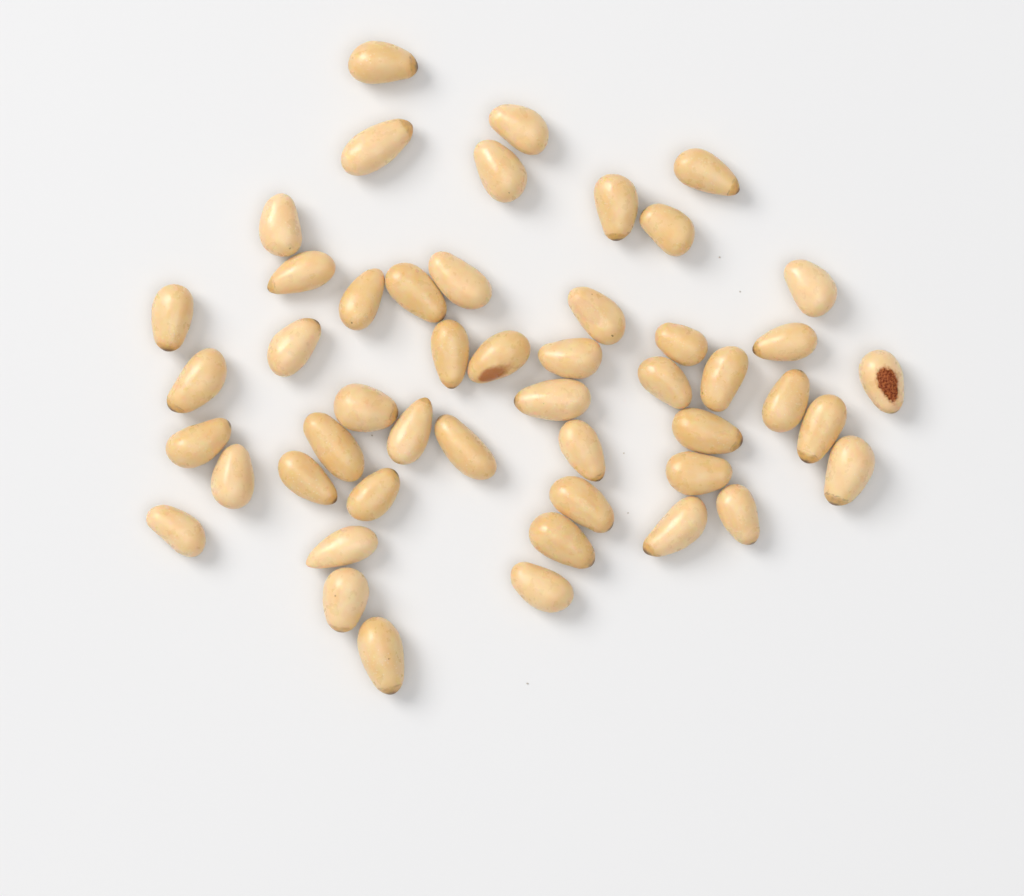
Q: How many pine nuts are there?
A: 49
